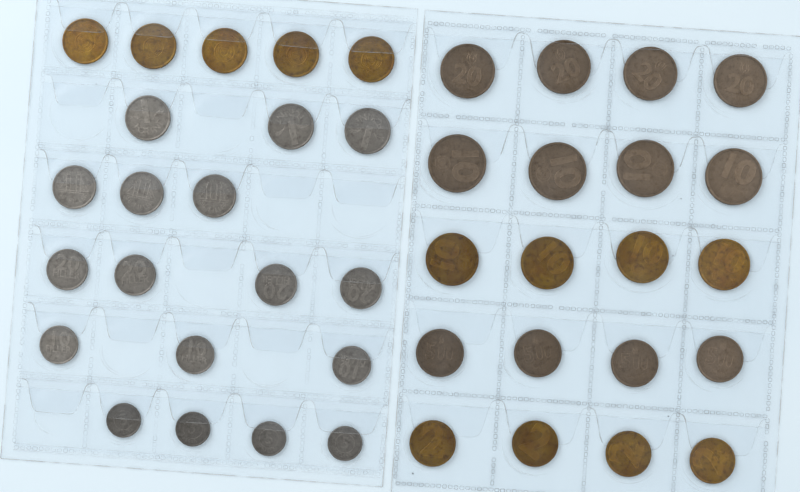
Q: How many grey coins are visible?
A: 17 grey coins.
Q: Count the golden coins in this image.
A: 13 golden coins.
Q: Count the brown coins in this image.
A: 12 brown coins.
